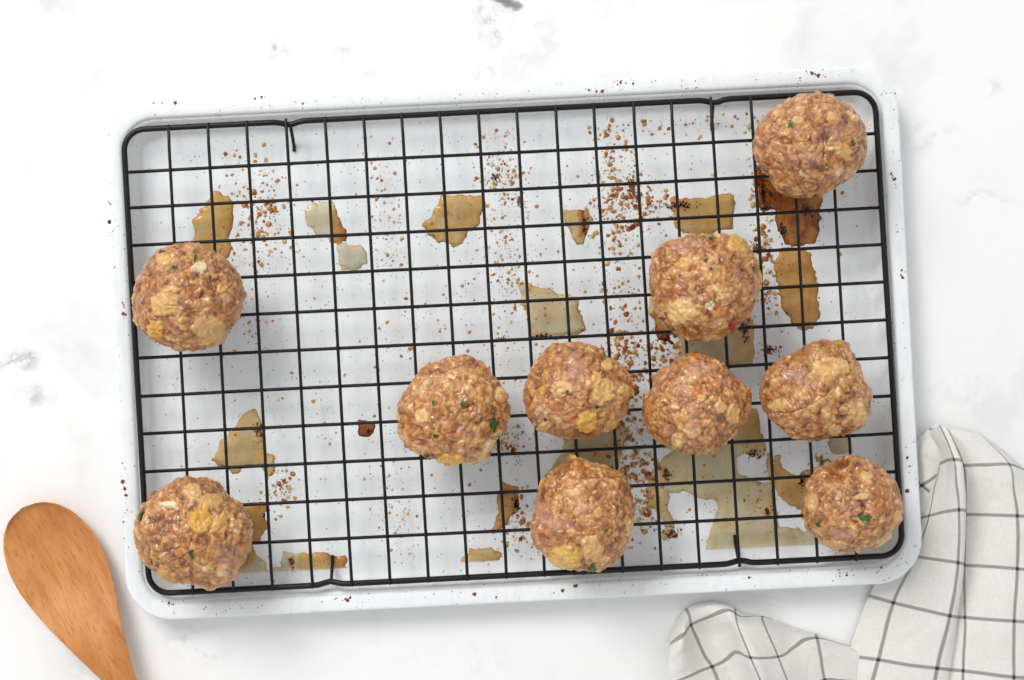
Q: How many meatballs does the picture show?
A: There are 10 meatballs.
